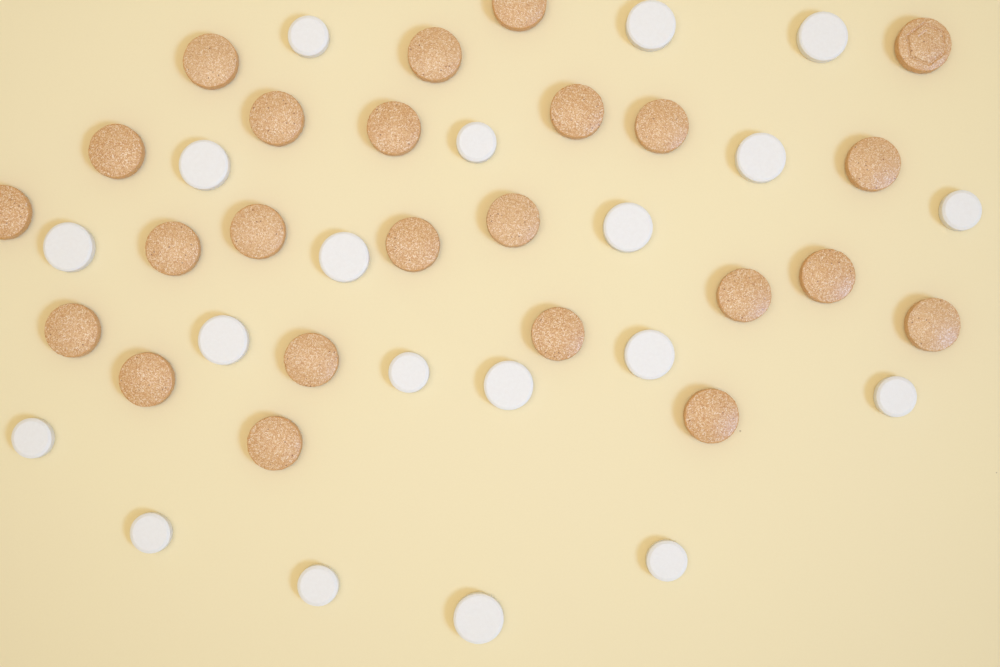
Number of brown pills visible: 24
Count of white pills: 20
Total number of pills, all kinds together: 44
